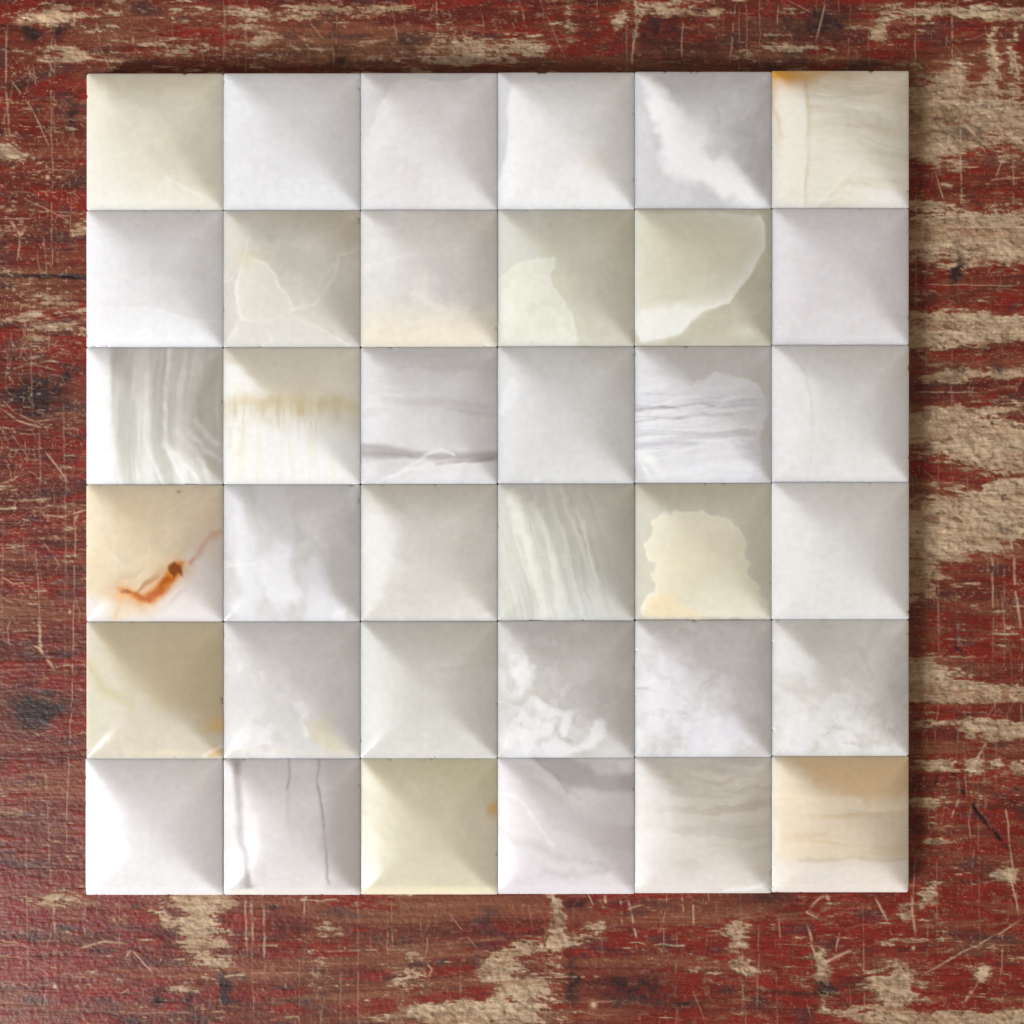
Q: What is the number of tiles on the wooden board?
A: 36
